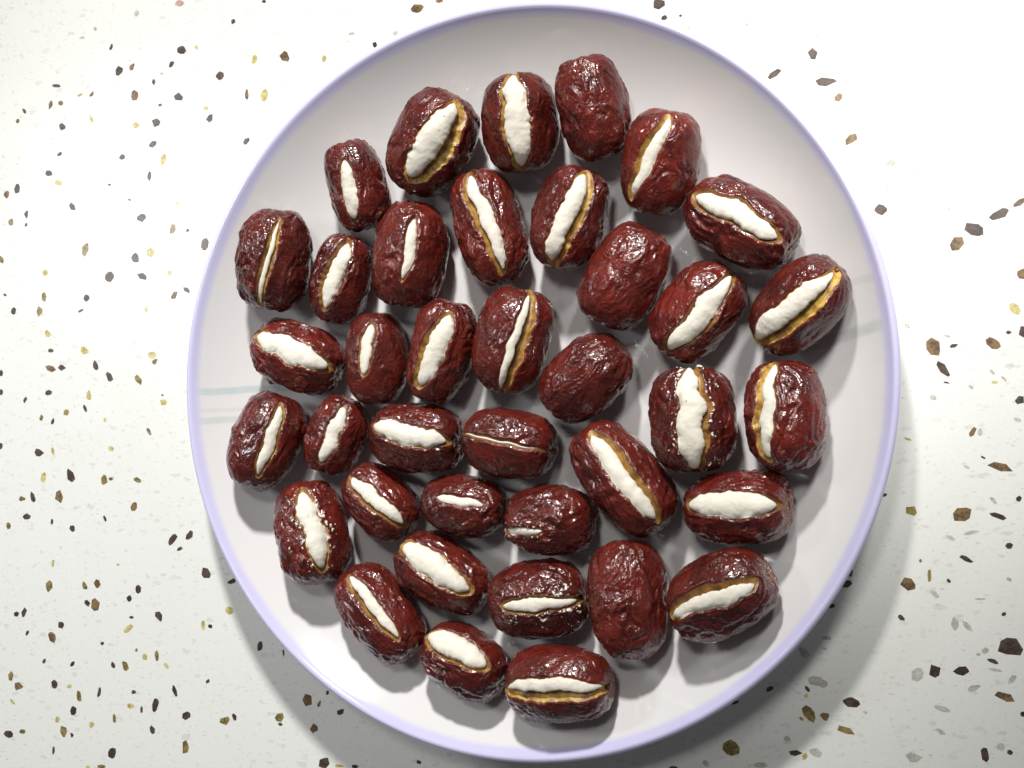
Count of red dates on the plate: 38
